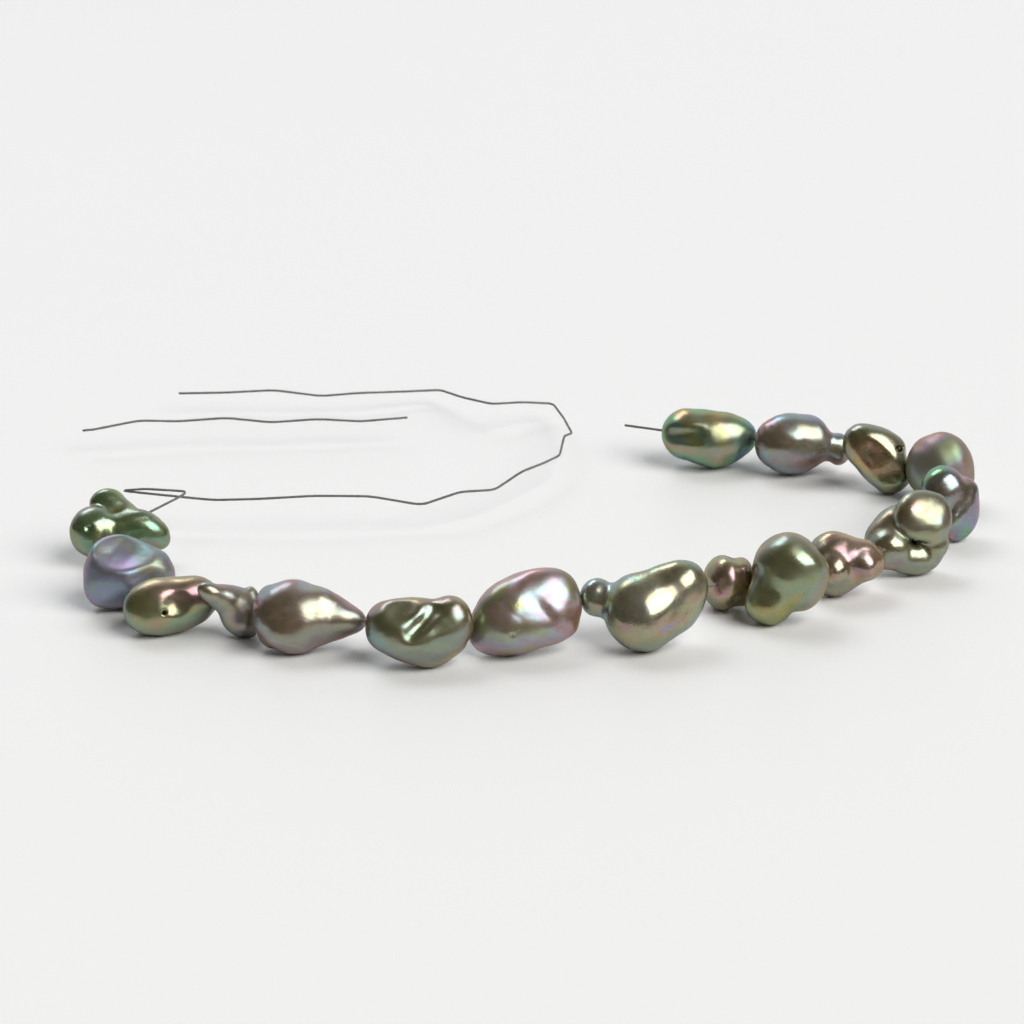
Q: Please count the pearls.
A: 17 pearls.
